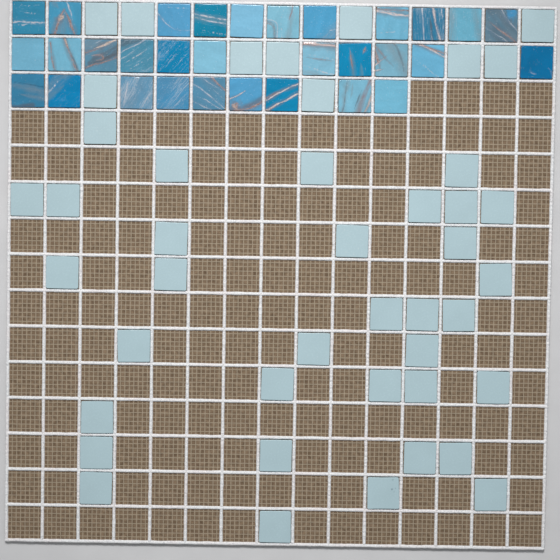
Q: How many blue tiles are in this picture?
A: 31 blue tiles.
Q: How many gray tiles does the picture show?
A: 44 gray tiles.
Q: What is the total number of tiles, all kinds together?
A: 75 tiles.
